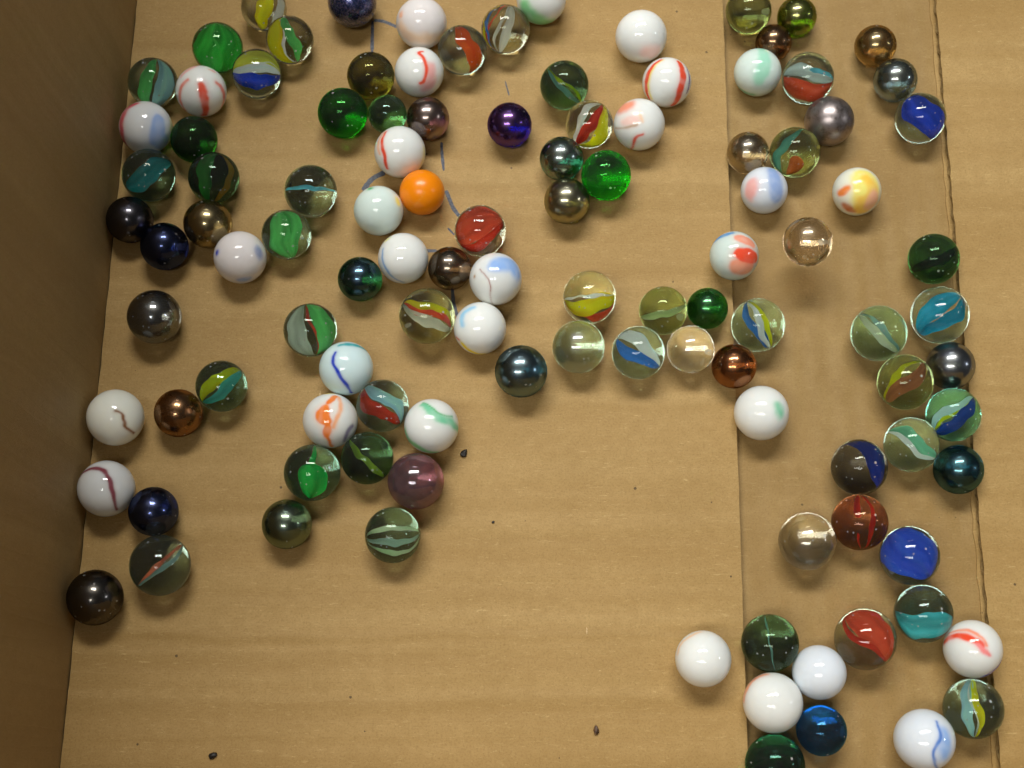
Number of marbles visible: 111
